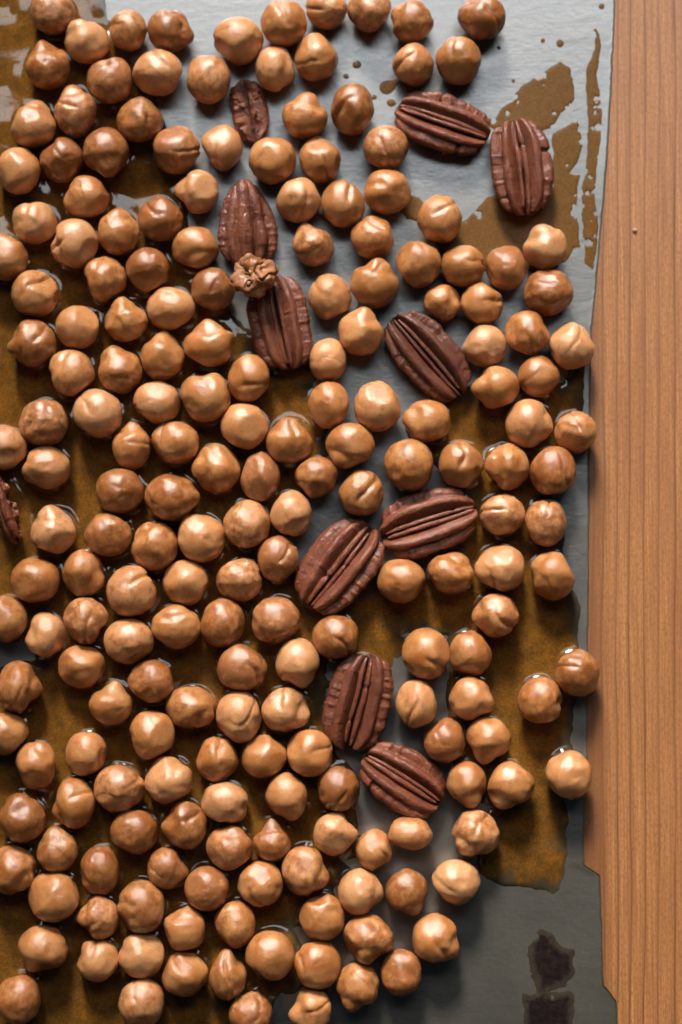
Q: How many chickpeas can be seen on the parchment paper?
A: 200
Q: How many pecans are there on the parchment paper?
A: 11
